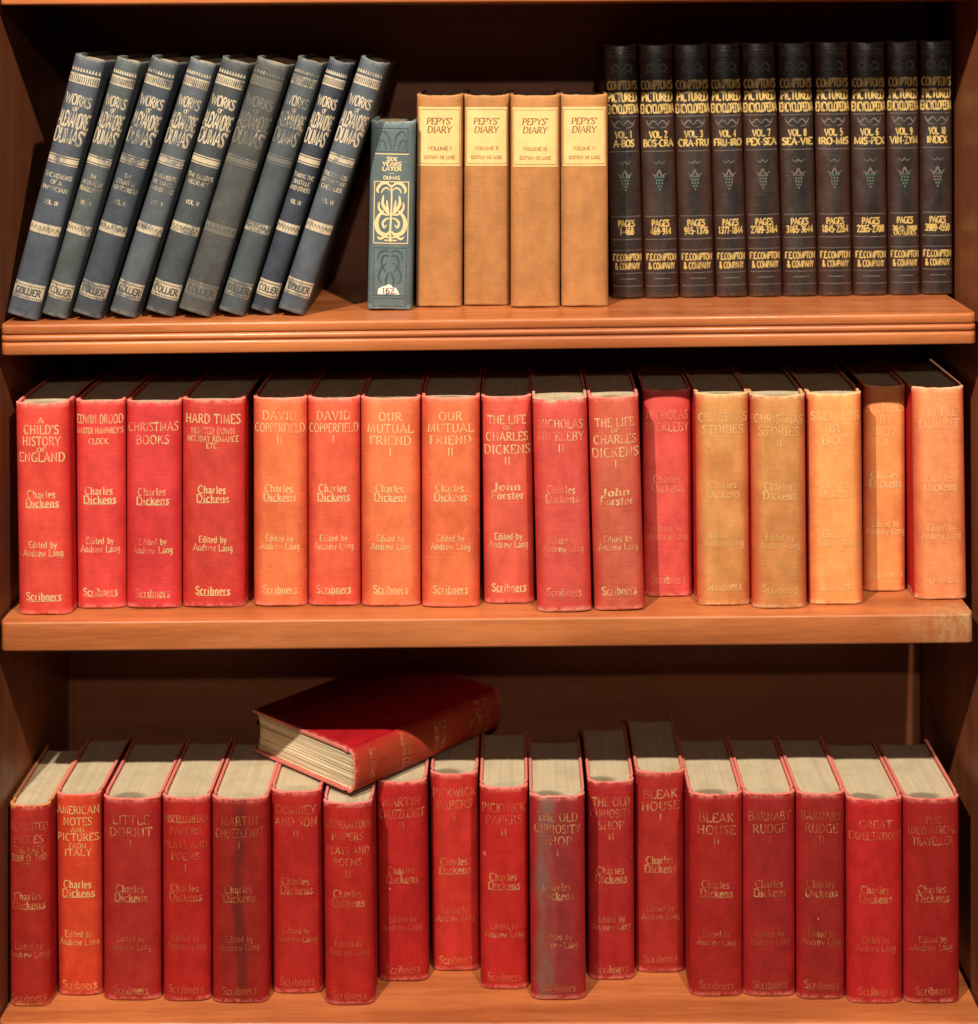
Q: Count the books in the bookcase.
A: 60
